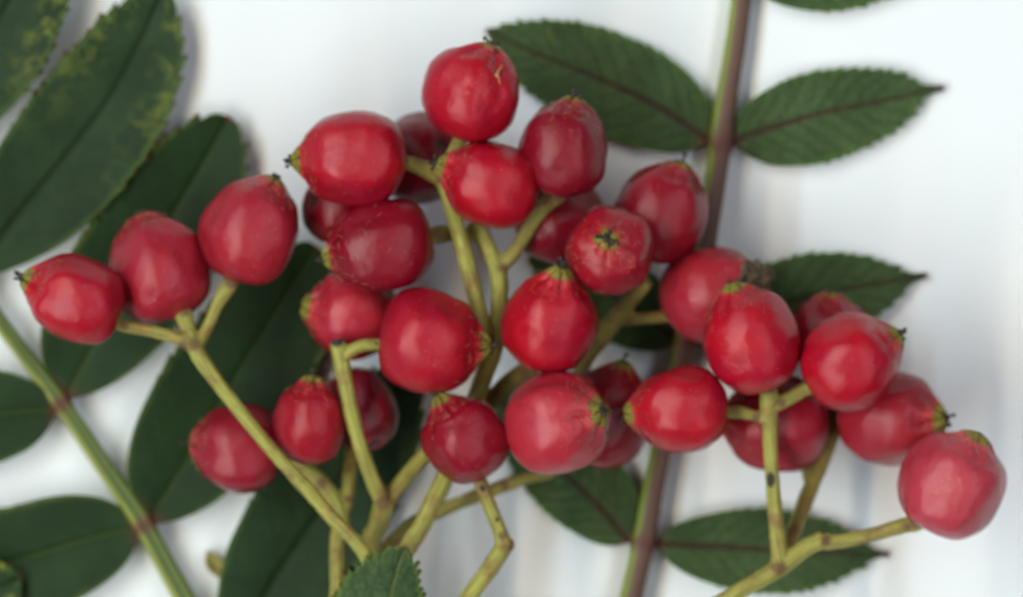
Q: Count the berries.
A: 30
